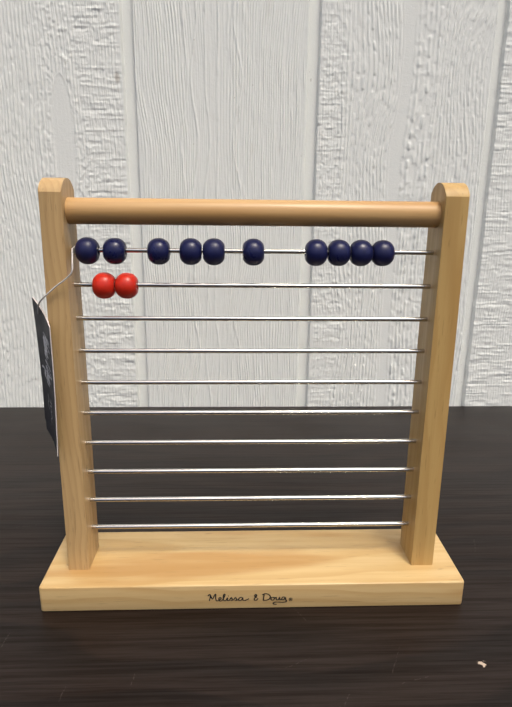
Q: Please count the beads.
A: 12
